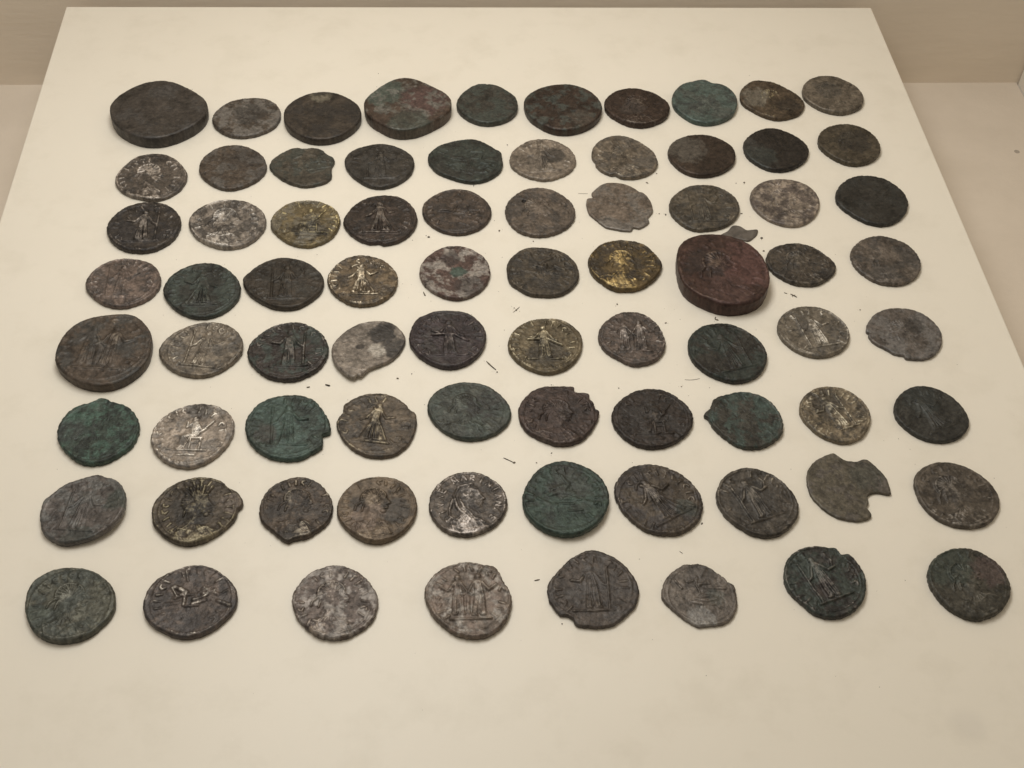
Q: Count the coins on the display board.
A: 78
